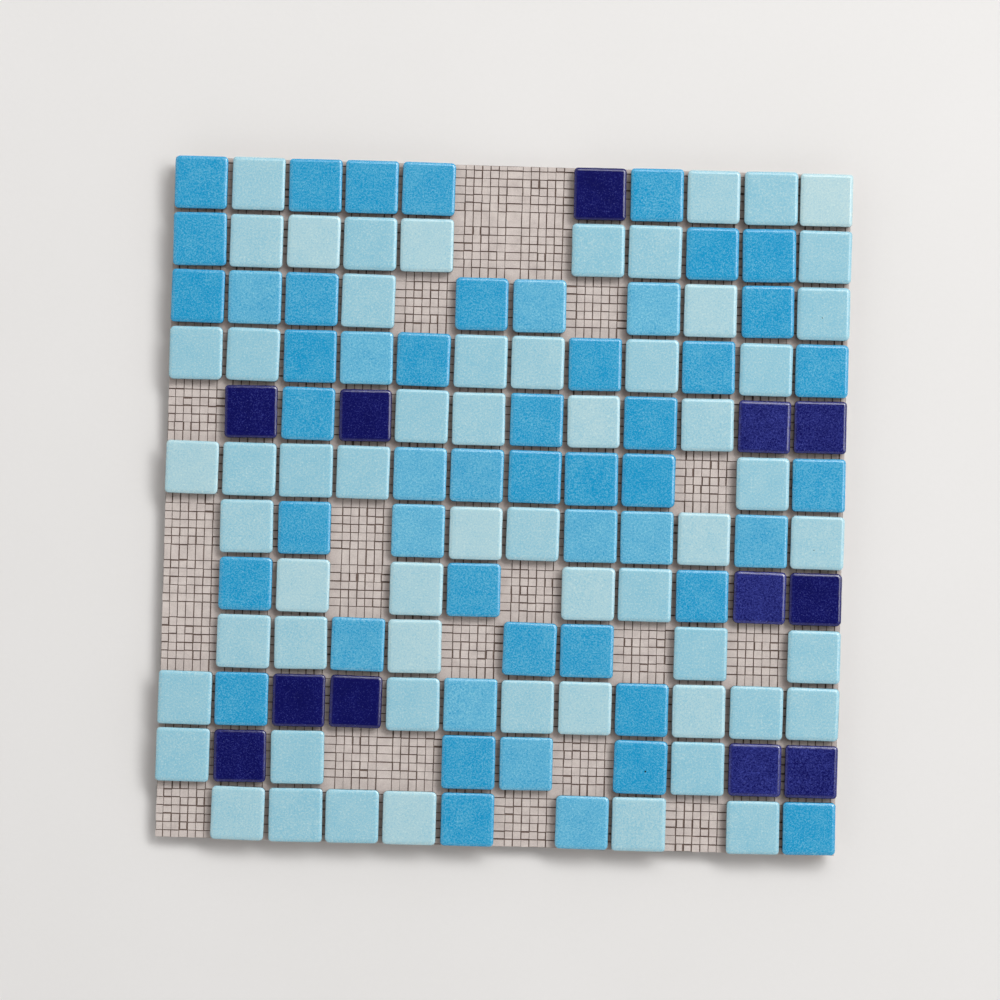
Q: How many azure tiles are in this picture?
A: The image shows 50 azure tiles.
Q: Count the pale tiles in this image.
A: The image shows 59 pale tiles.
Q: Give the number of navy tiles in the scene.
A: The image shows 12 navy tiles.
